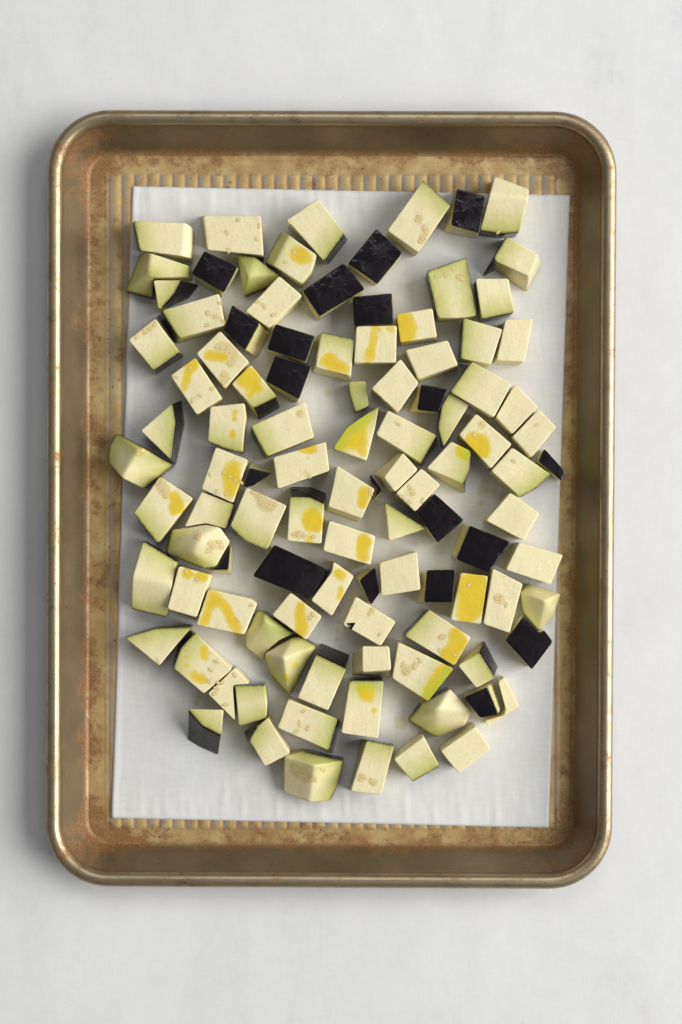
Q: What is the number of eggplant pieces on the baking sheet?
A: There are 104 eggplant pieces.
